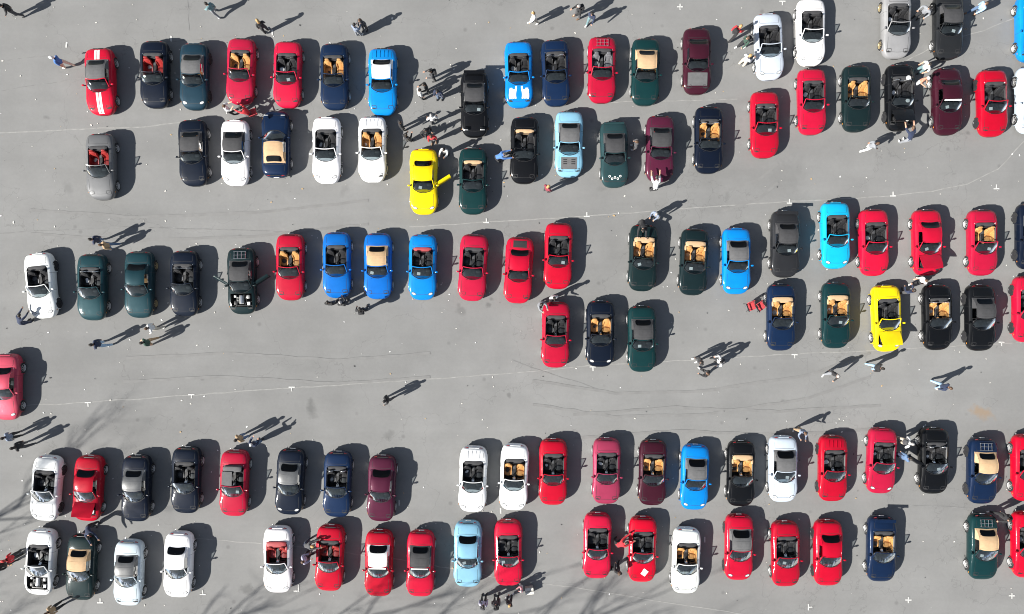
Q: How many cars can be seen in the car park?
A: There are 109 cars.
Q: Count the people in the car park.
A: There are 76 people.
